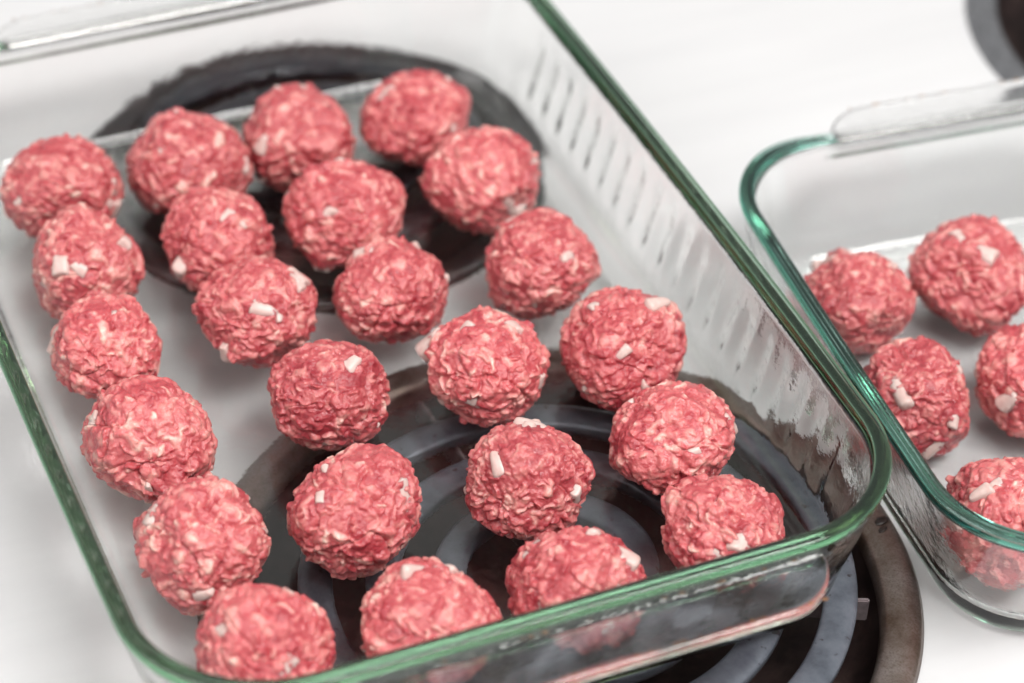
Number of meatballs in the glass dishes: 29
